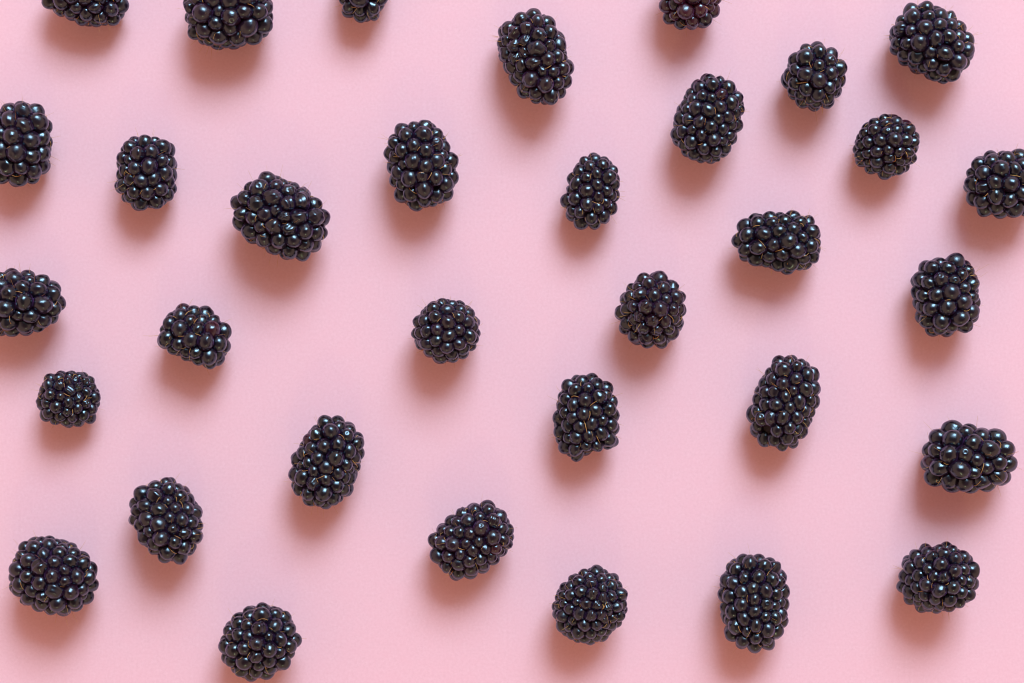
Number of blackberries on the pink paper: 33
